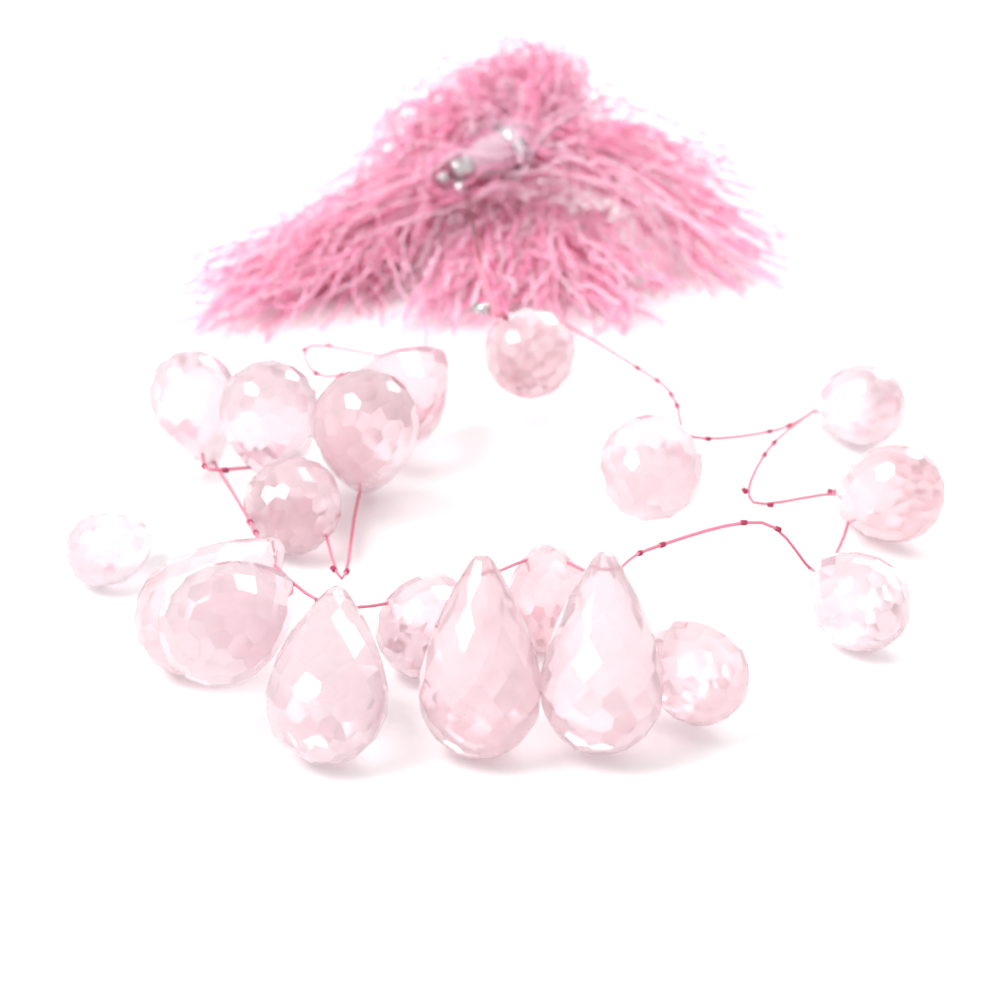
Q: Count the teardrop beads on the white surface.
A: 19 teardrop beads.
